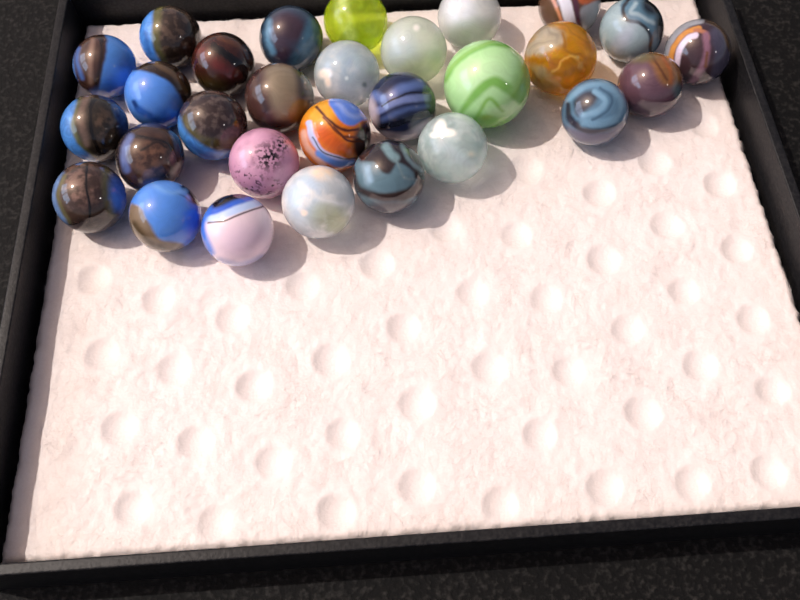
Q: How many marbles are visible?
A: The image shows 29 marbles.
